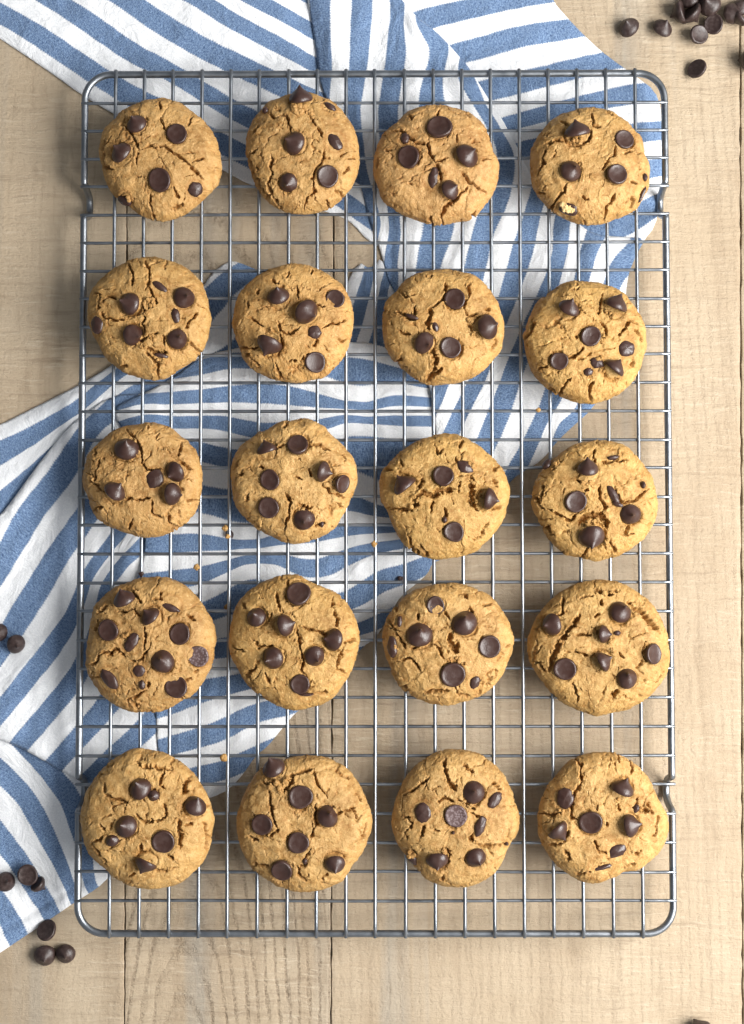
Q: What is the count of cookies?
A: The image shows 20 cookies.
